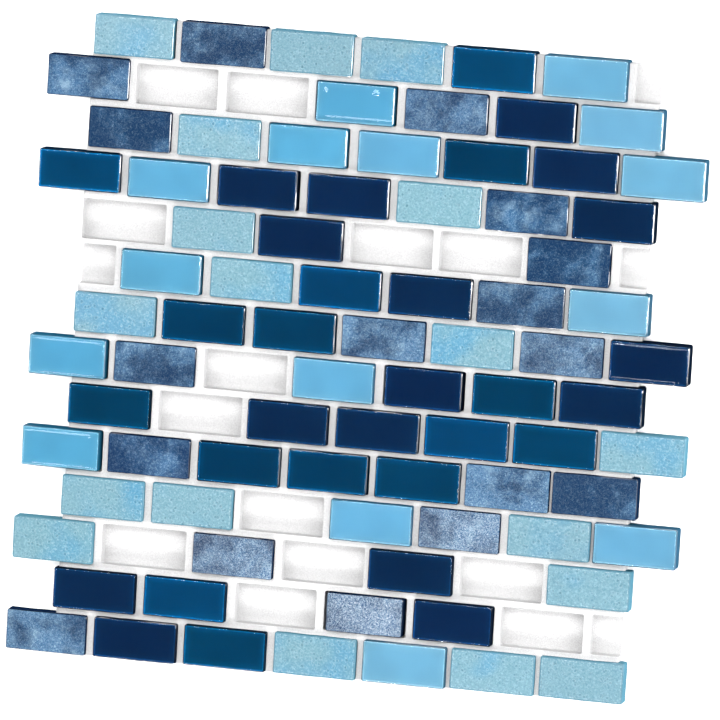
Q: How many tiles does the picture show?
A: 81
